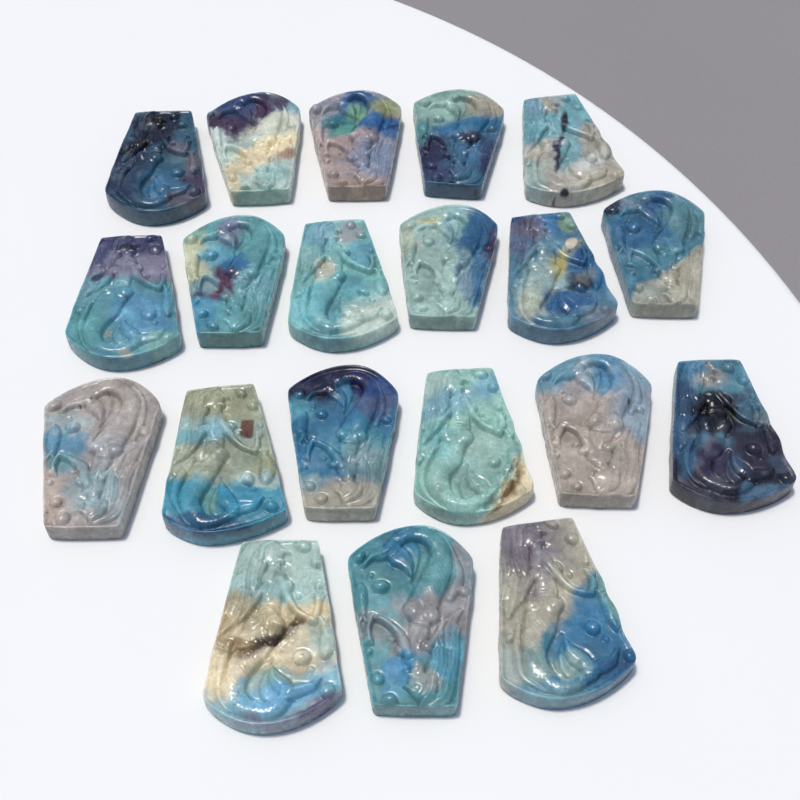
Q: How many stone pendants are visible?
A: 20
